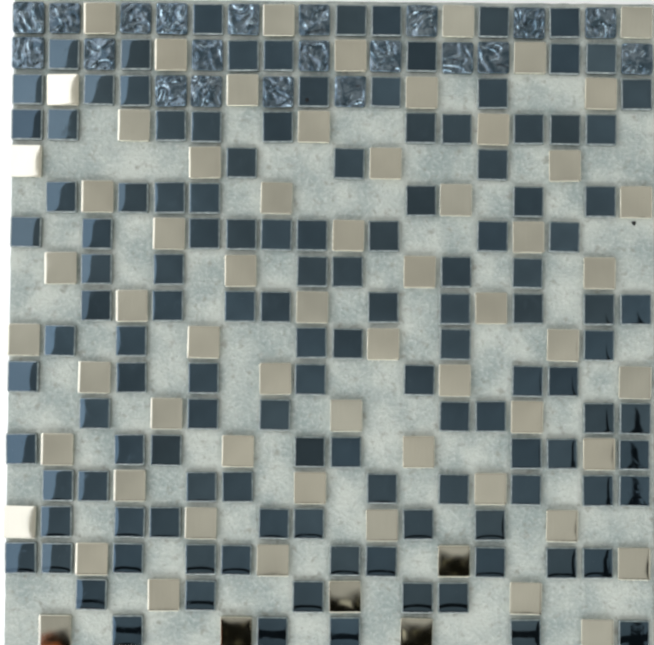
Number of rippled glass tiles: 21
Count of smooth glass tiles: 127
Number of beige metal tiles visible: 65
